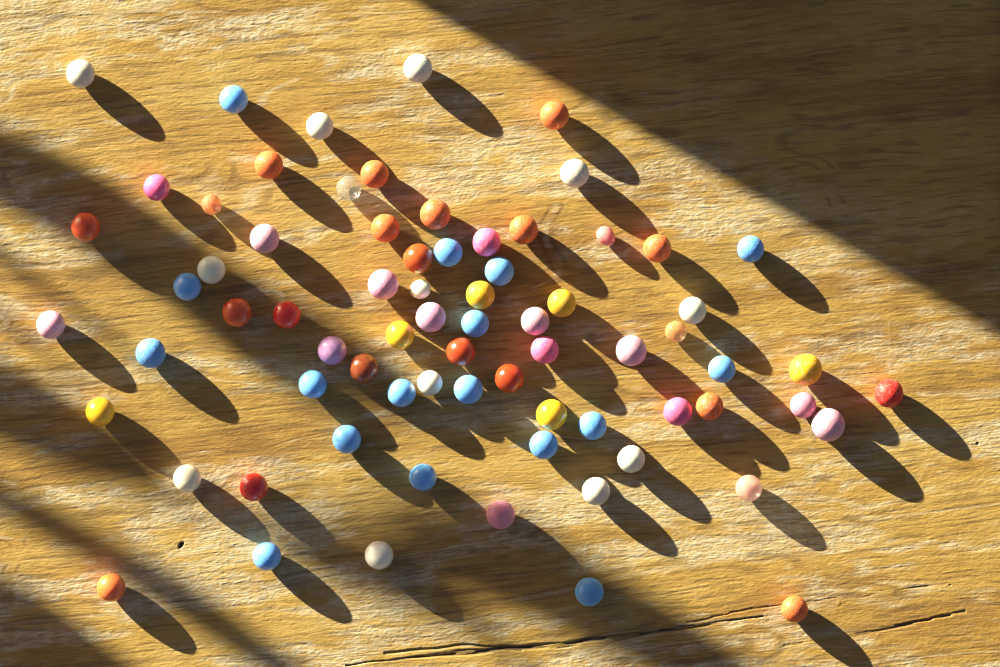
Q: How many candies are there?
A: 73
